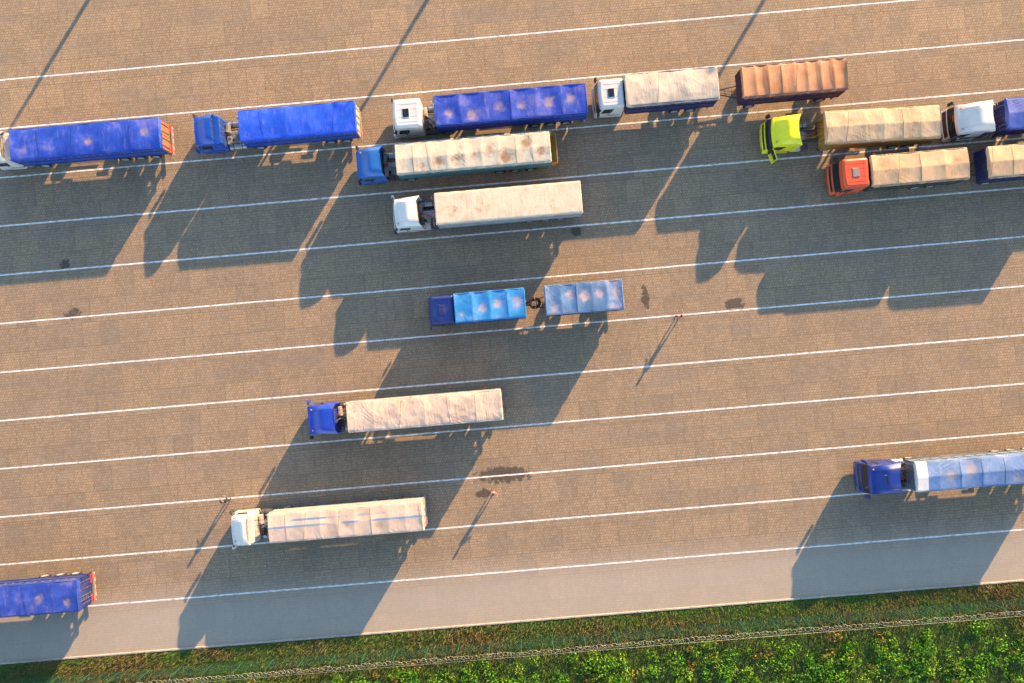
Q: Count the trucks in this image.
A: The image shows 14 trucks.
